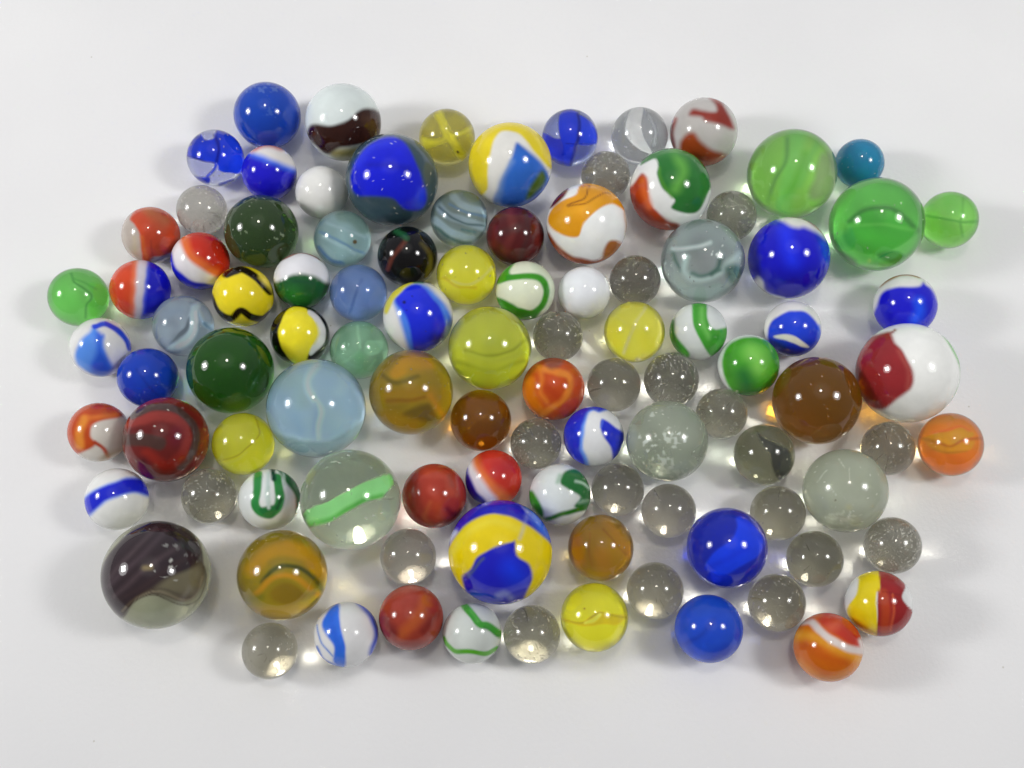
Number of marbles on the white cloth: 100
